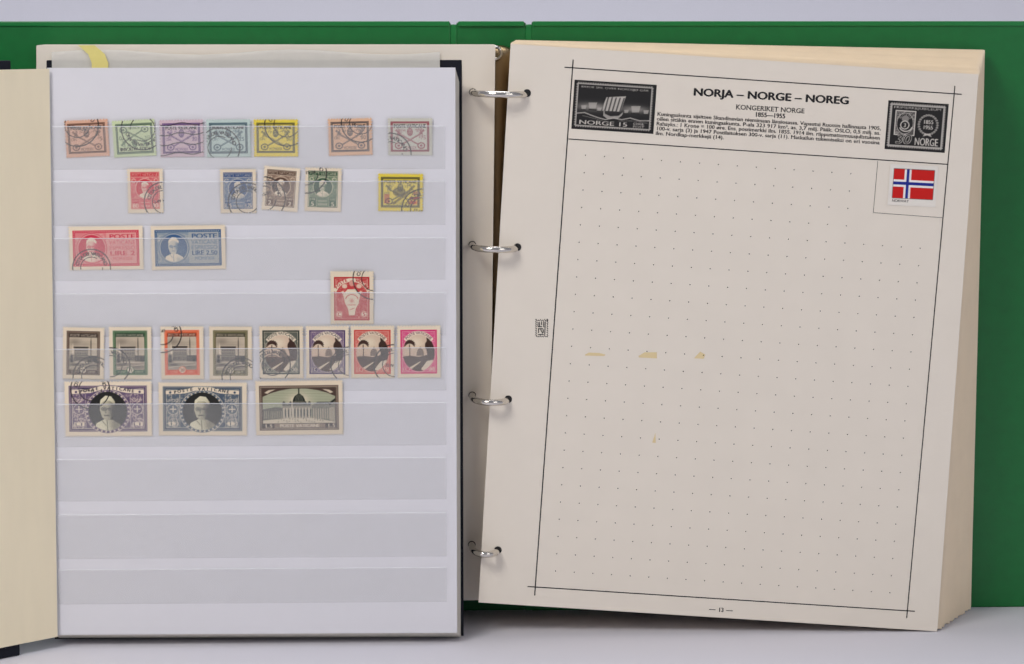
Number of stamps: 26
